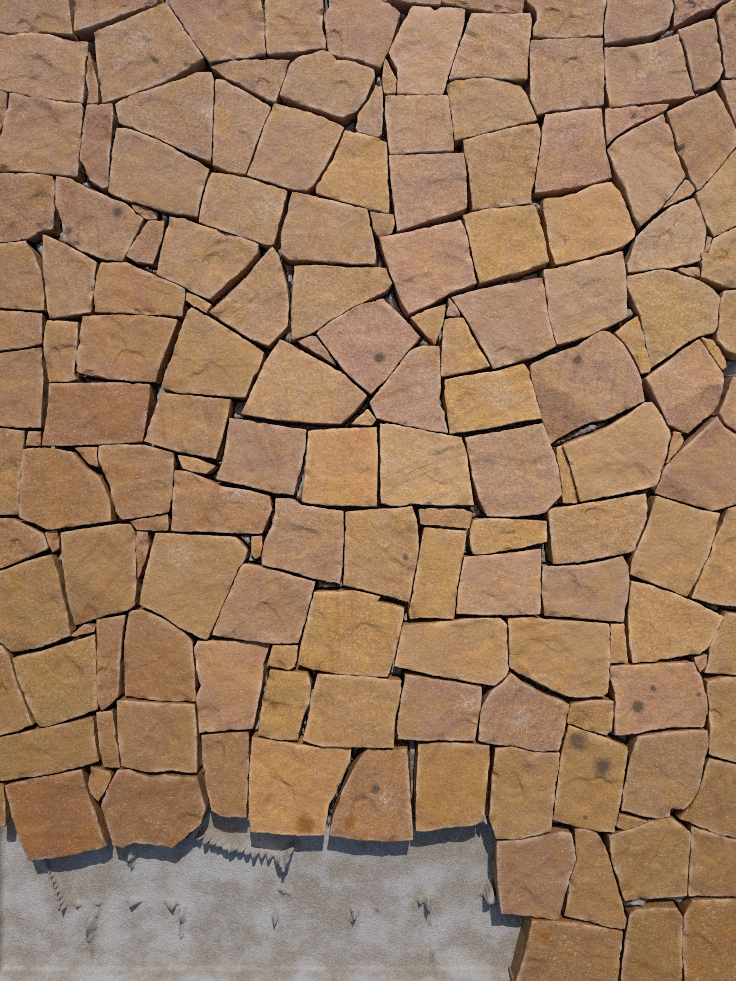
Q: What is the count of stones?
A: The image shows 166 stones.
